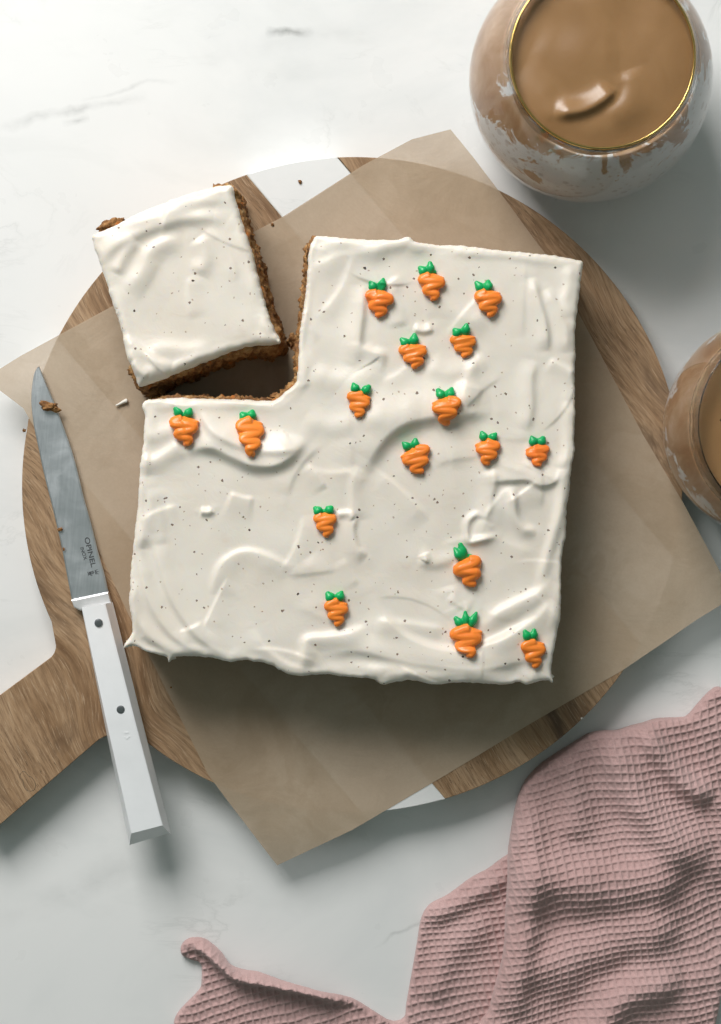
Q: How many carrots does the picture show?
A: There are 17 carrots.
